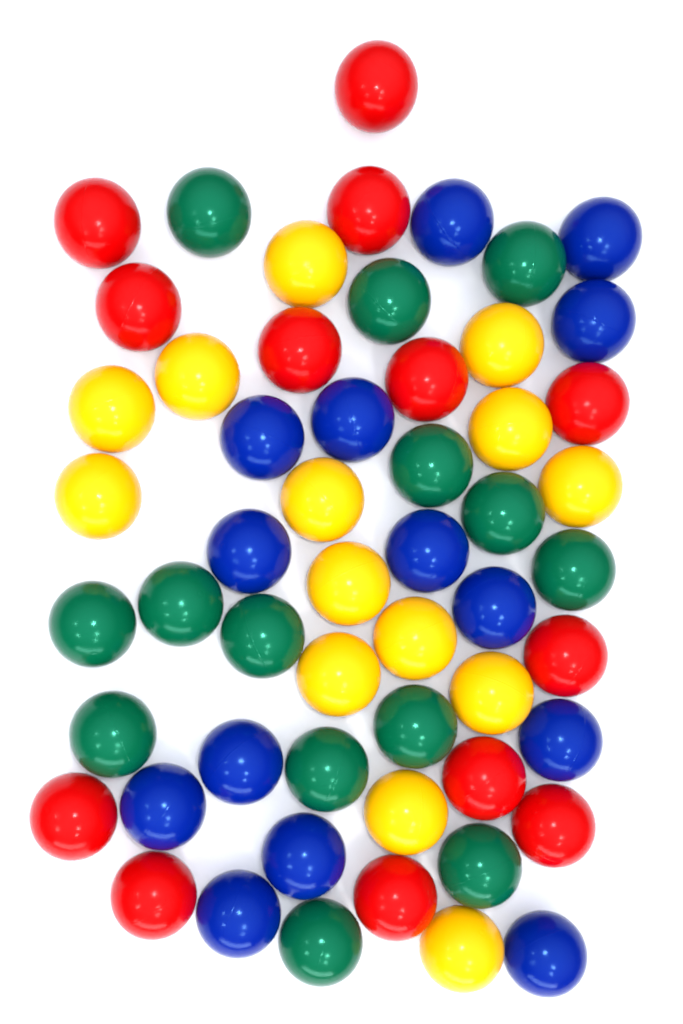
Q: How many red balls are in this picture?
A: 13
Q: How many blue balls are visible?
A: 14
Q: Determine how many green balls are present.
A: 14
